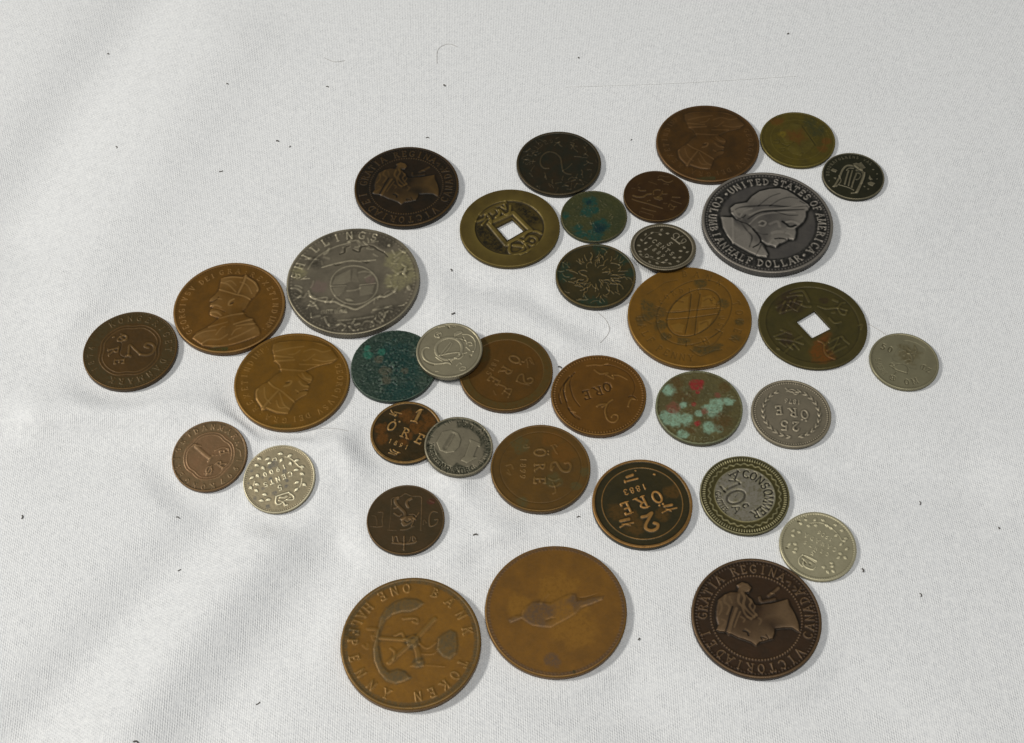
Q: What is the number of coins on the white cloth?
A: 36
